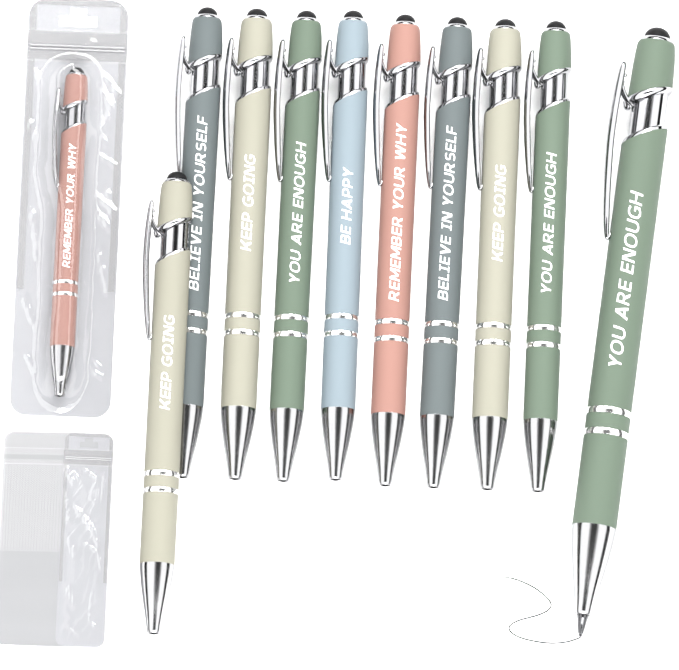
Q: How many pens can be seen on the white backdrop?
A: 11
